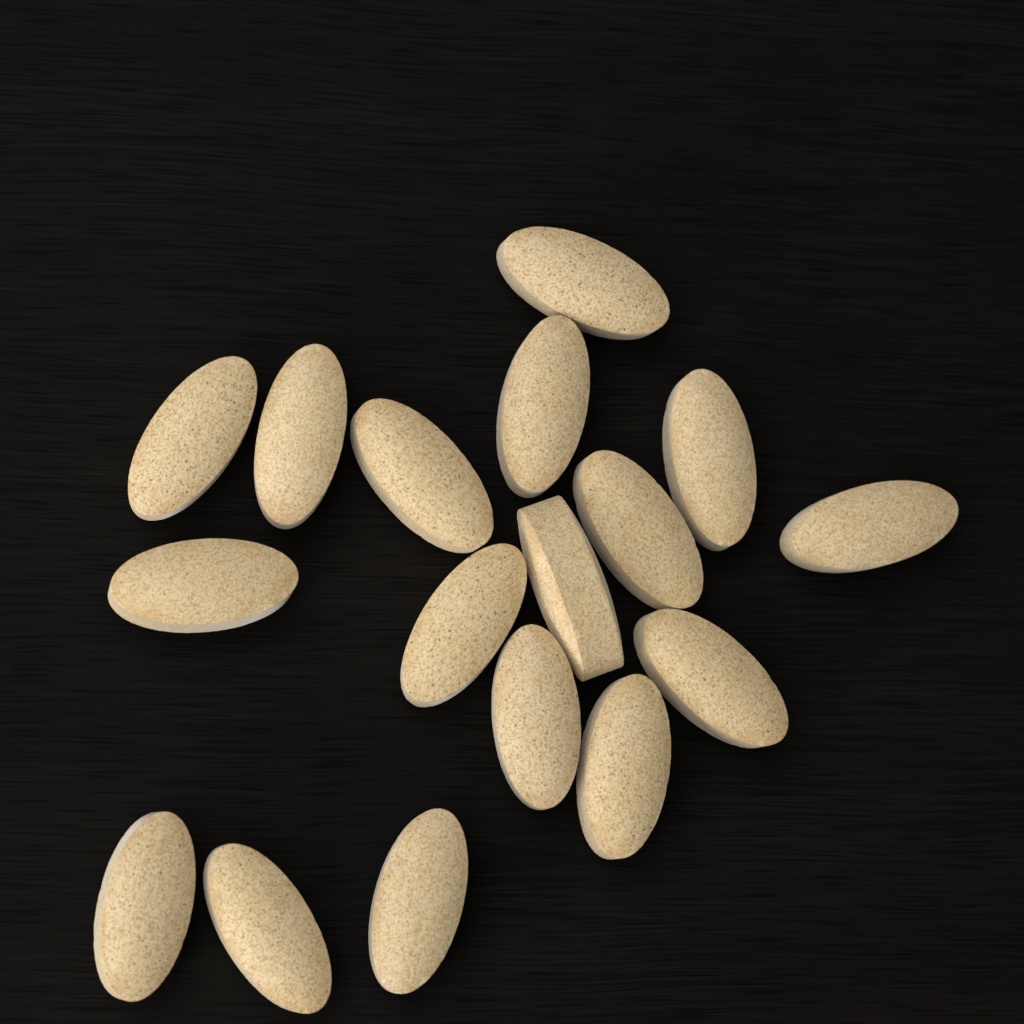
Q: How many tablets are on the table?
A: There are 17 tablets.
